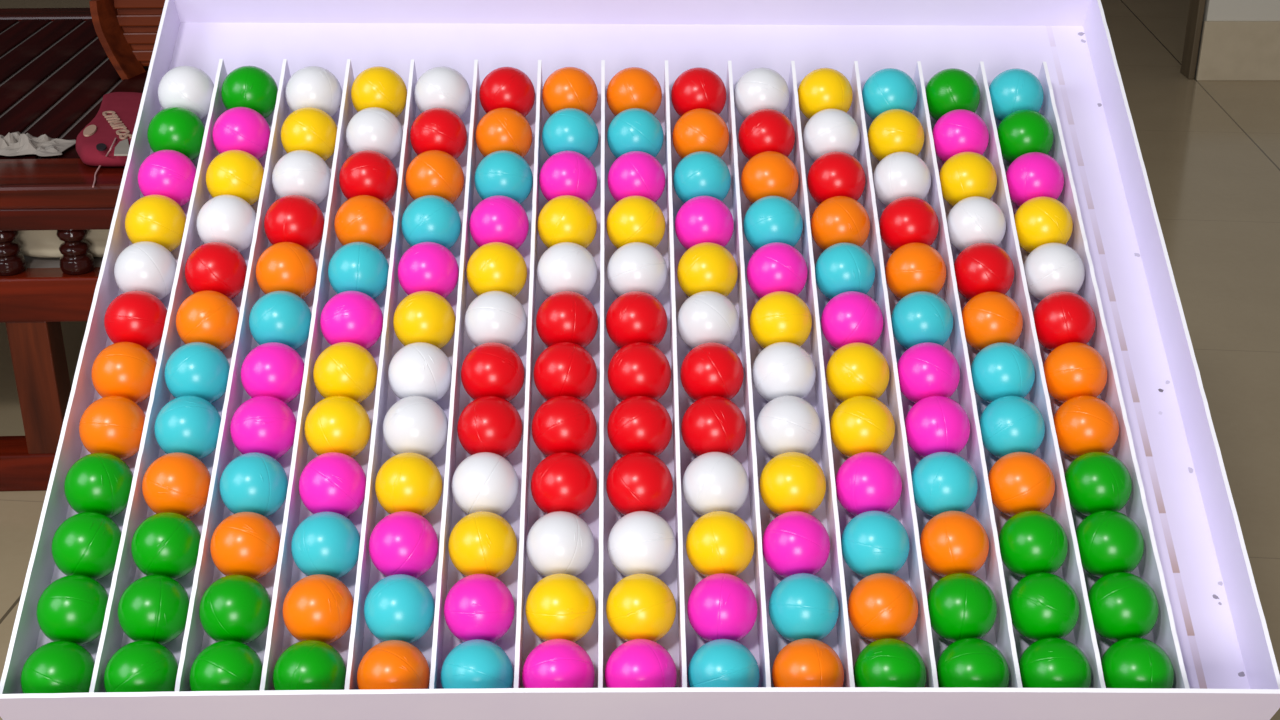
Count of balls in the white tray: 168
